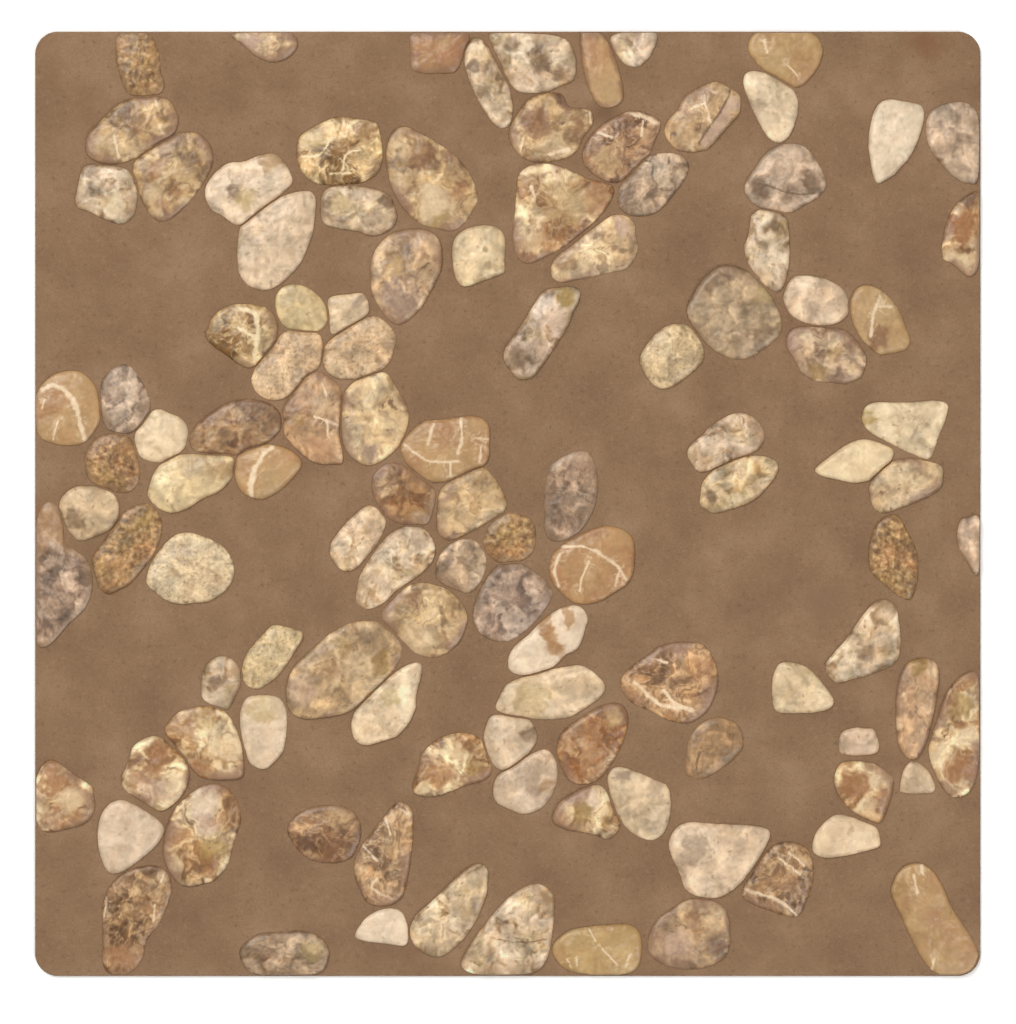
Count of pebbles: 112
